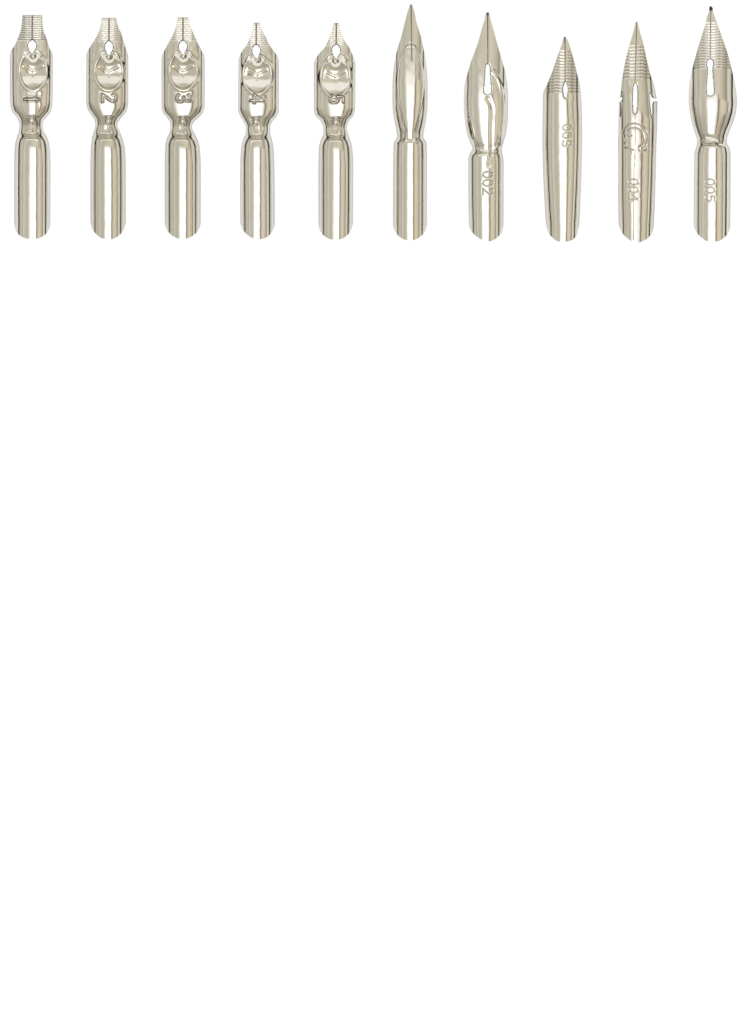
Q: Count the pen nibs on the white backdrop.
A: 10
